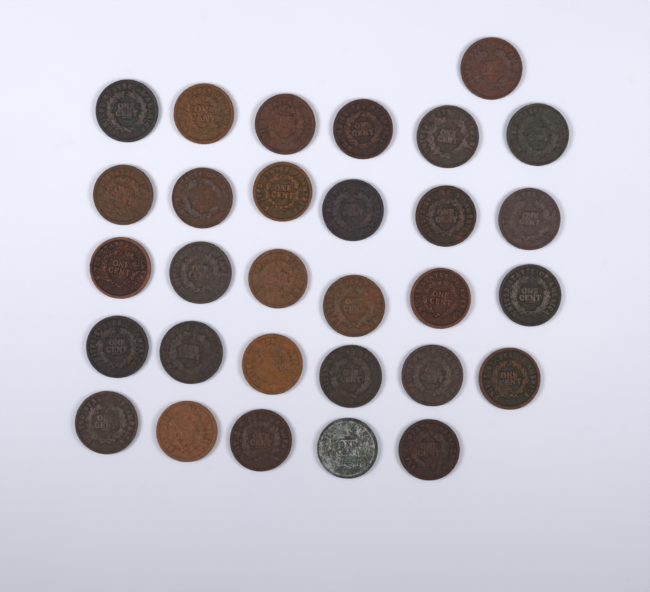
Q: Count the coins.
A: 30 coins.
